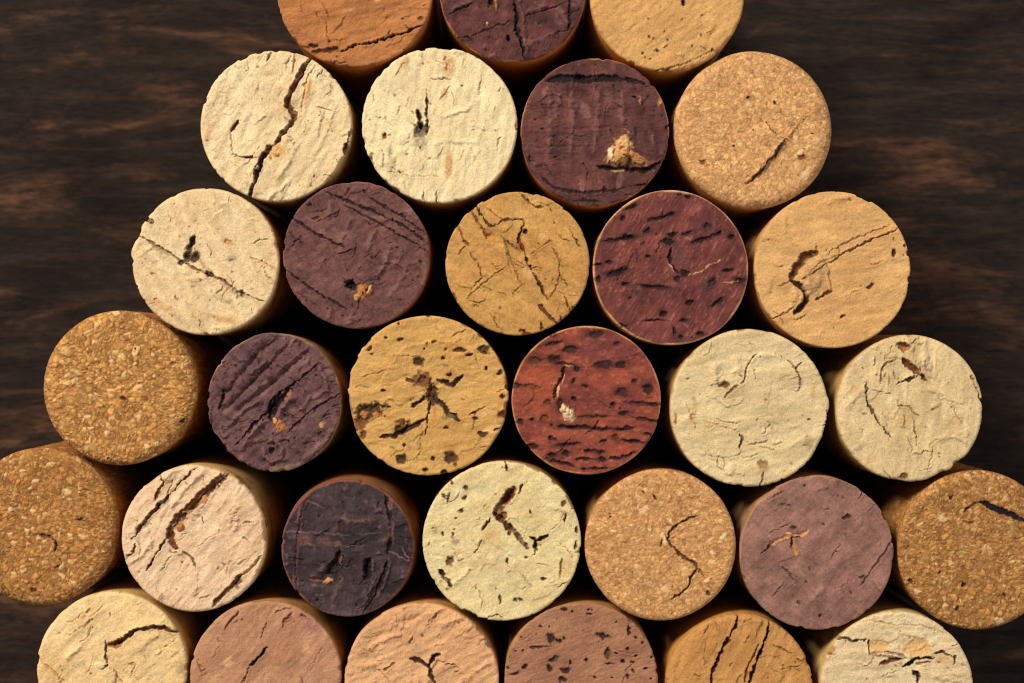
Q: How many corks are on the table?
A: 31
